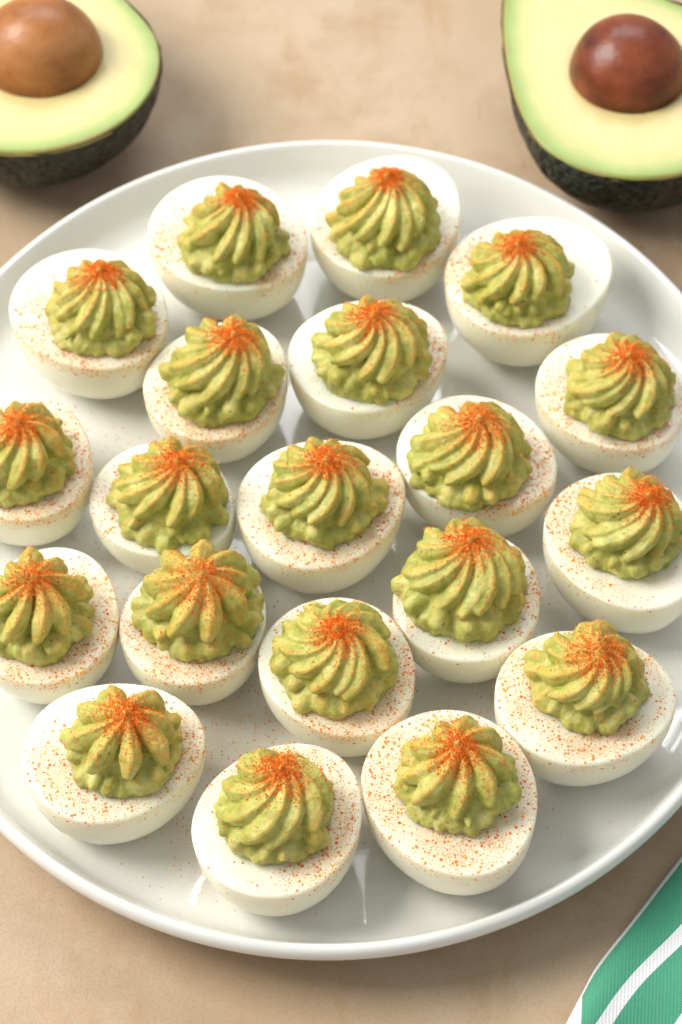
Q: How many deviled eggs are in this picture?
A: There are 20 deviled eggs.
